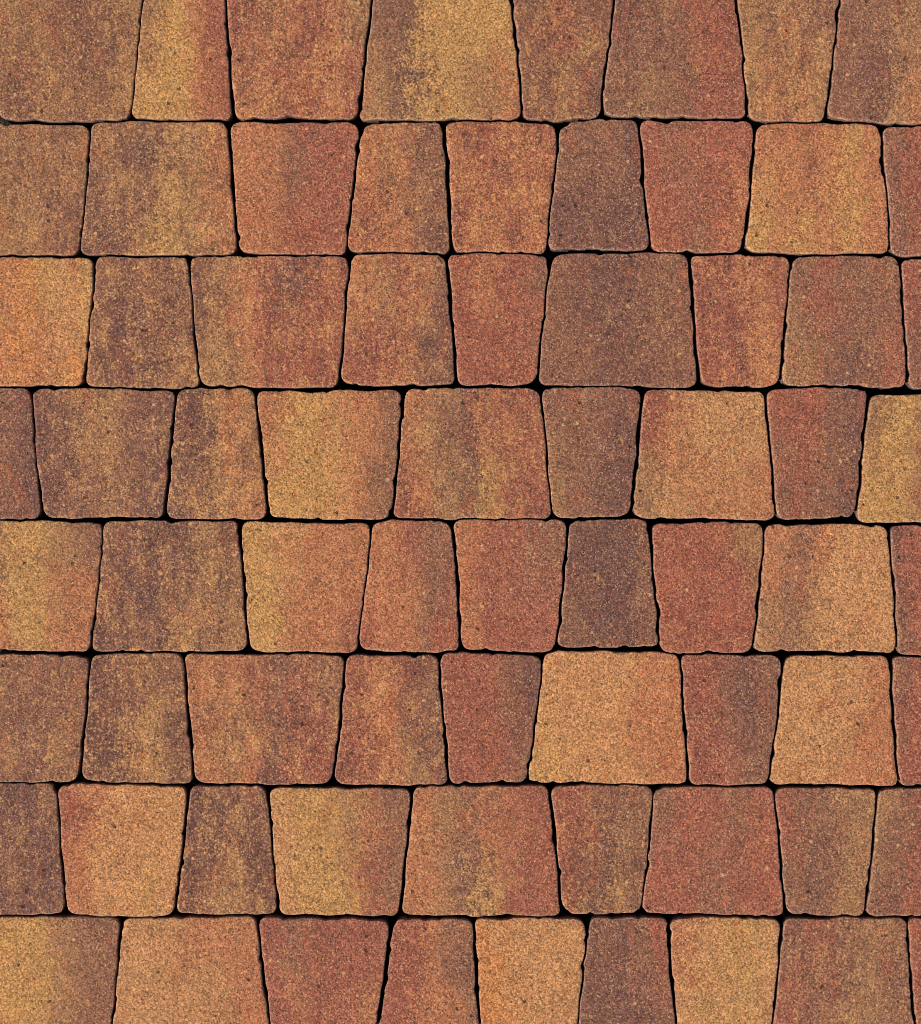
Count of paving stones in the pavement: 71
